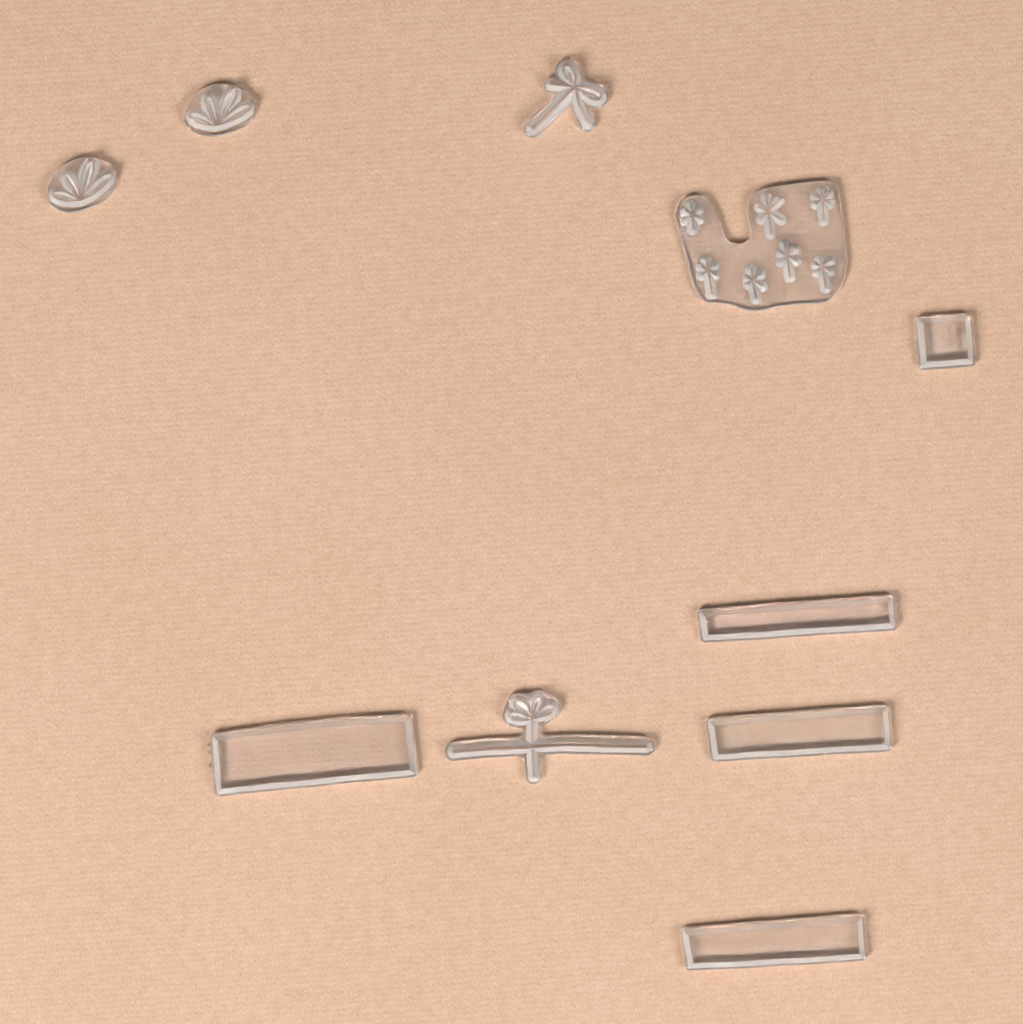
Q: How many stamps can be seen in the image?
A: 10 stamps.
